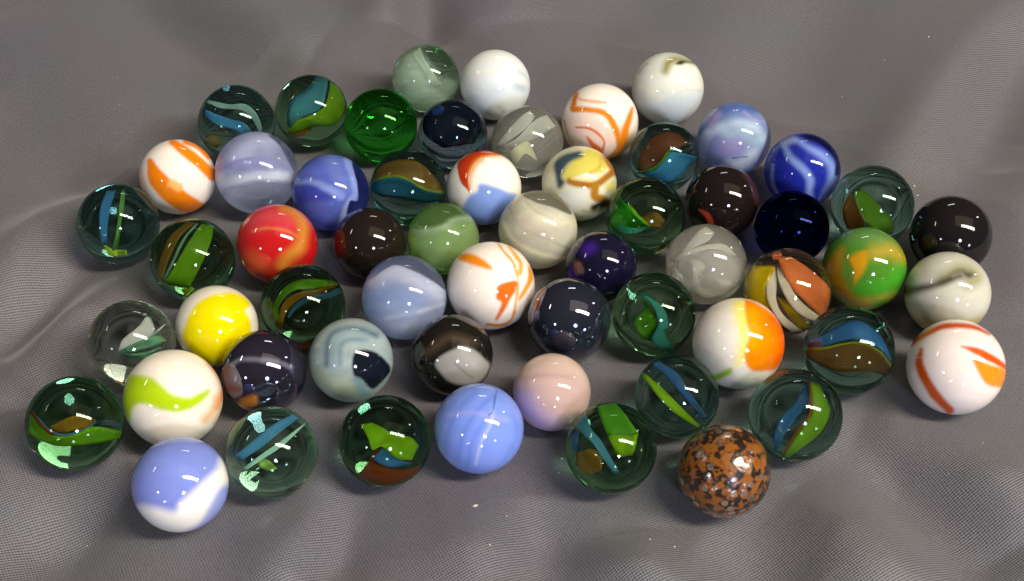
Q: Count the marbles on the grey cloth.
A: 58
